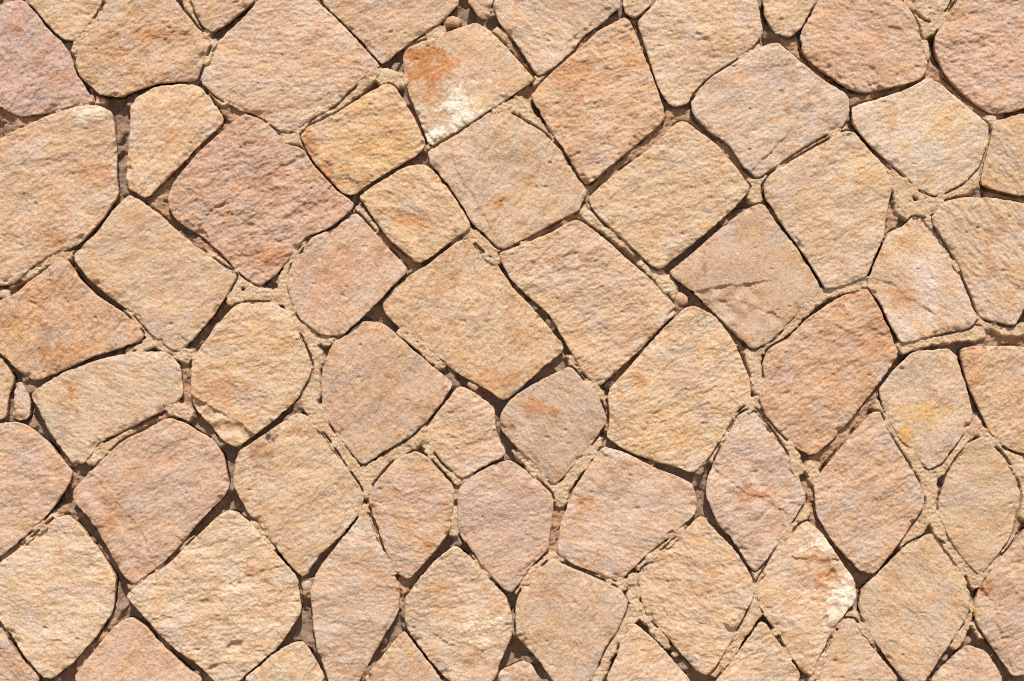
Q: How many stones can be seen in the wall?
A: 73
